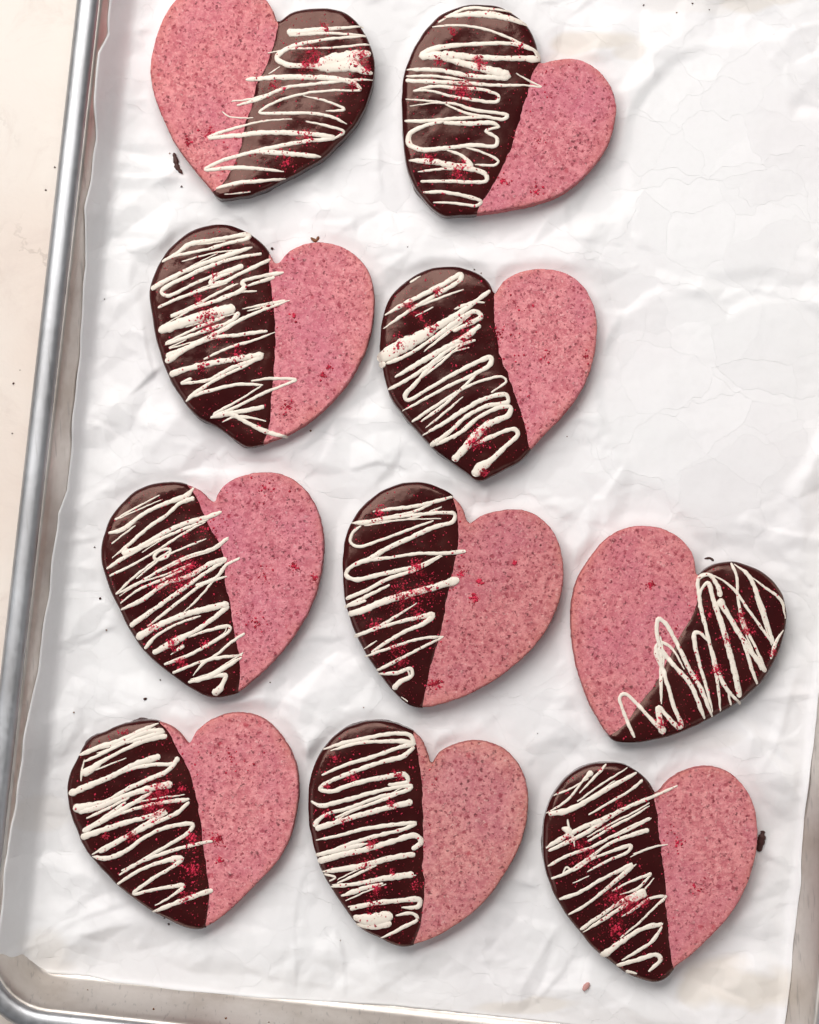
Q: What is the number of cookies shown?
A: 10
